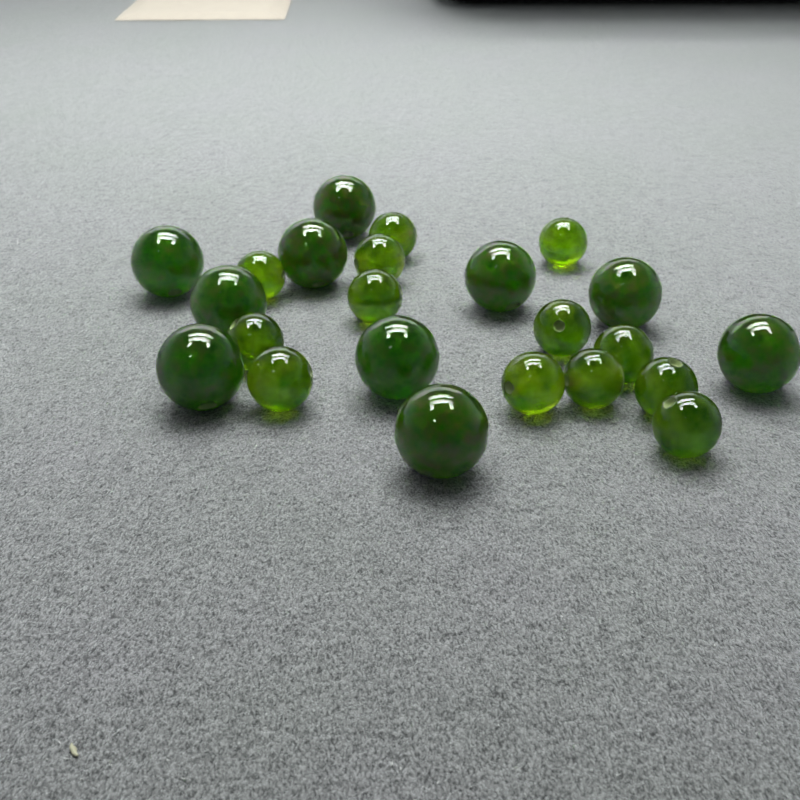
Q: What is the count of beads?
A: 23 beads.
